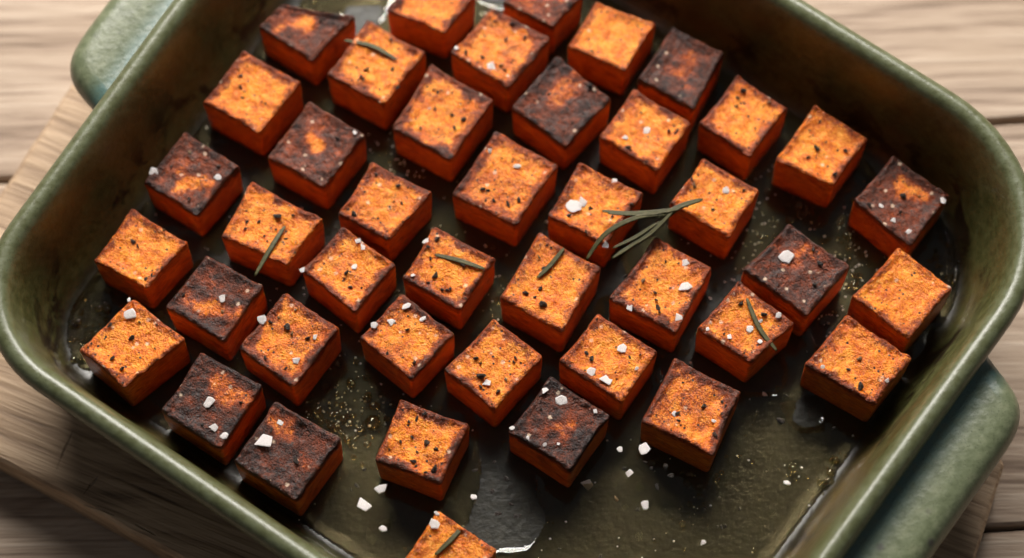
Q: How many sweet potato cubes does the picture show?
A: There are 42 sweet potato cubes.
